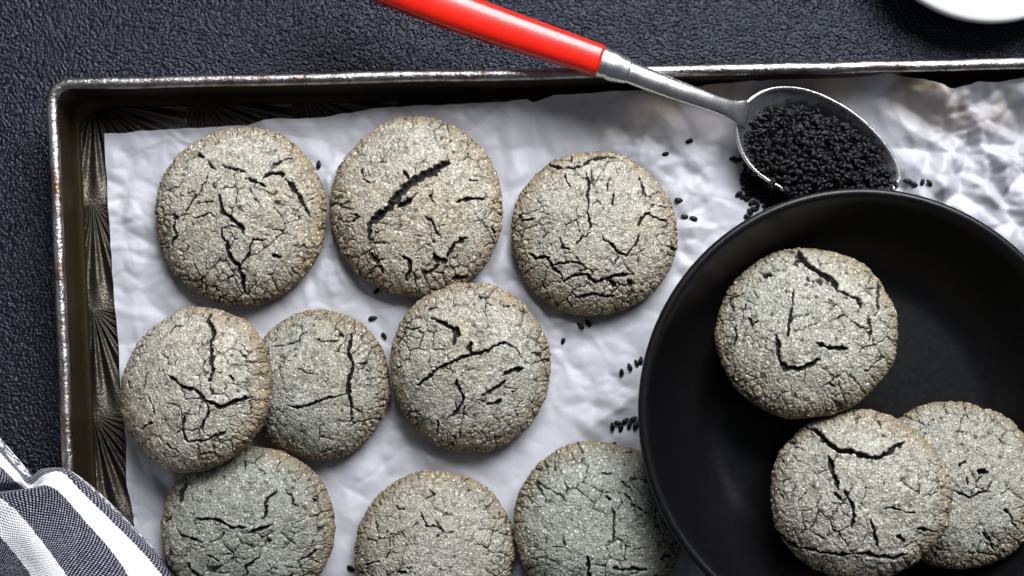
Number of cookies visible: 12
